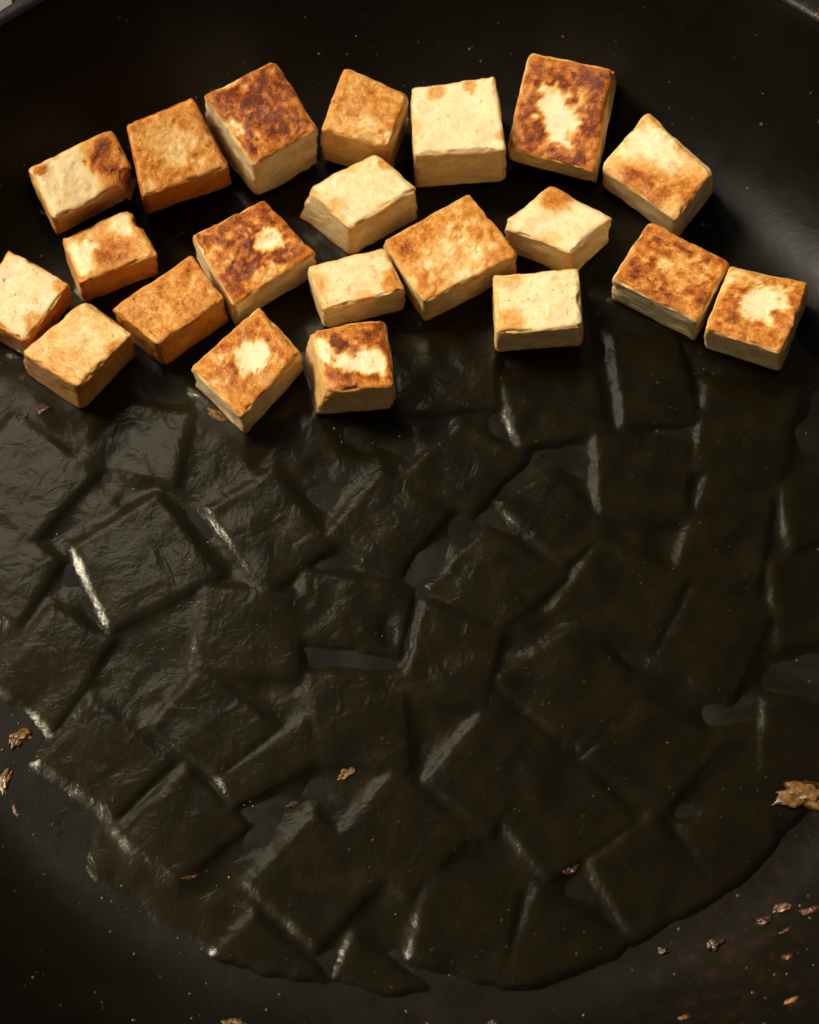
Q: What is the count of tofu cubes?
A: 21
